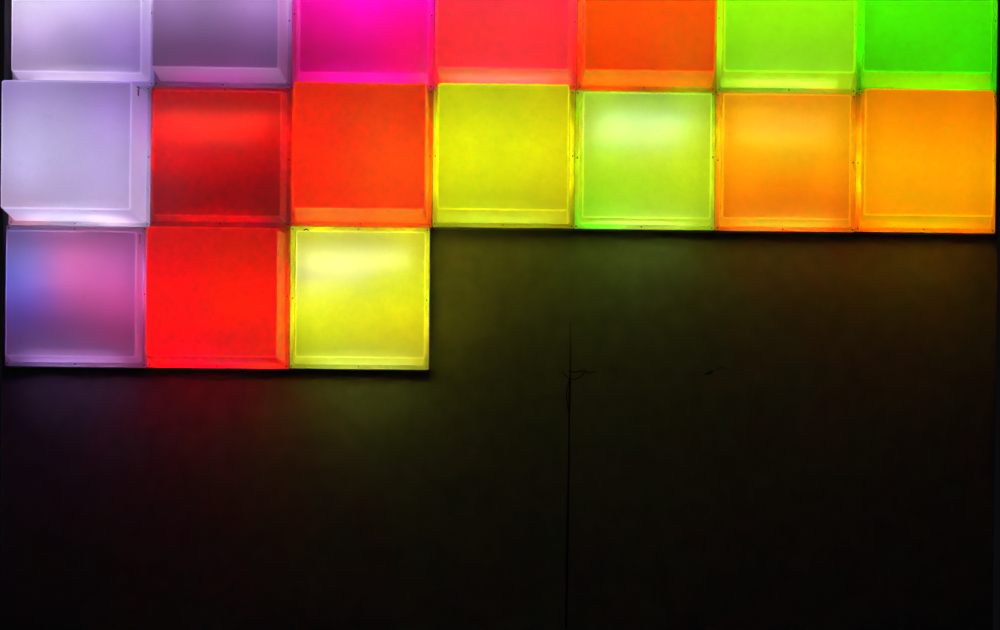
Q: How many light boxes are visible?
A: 17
